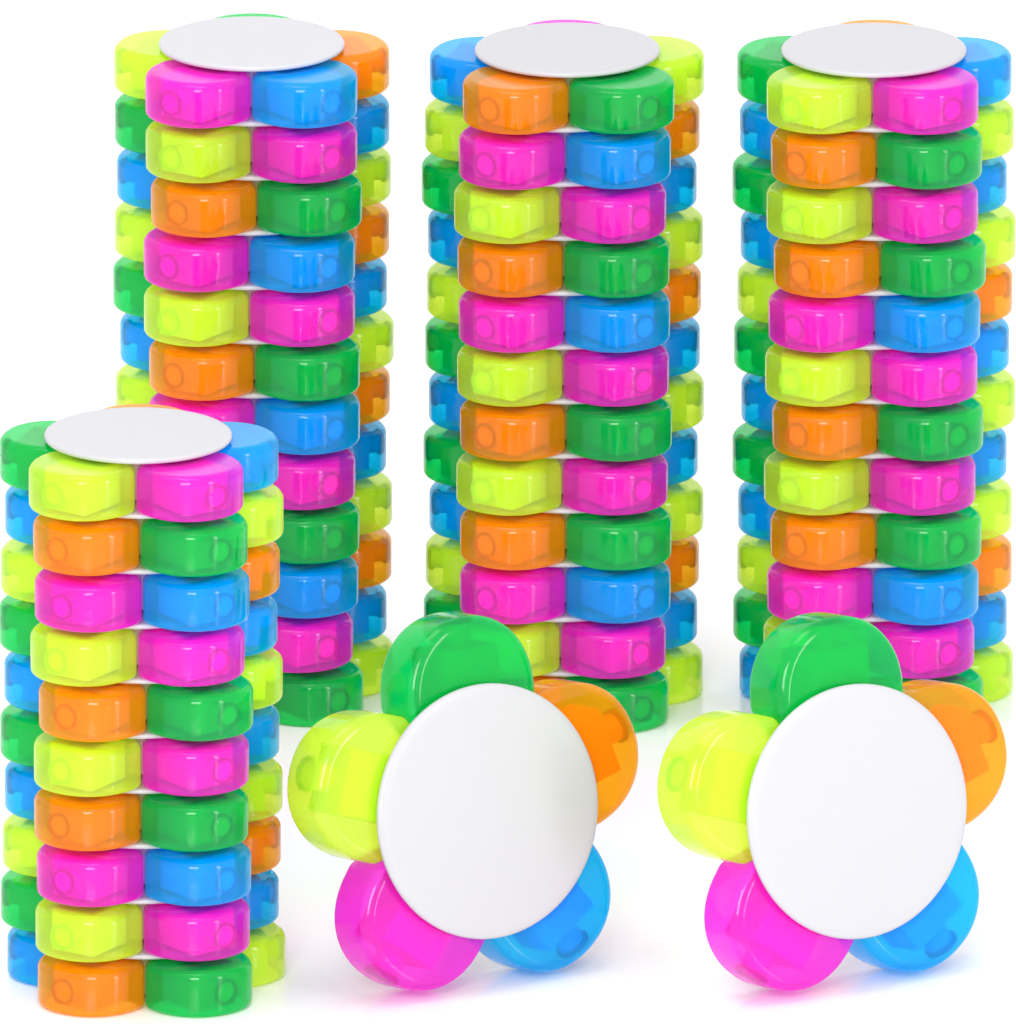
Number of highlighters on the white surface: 48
